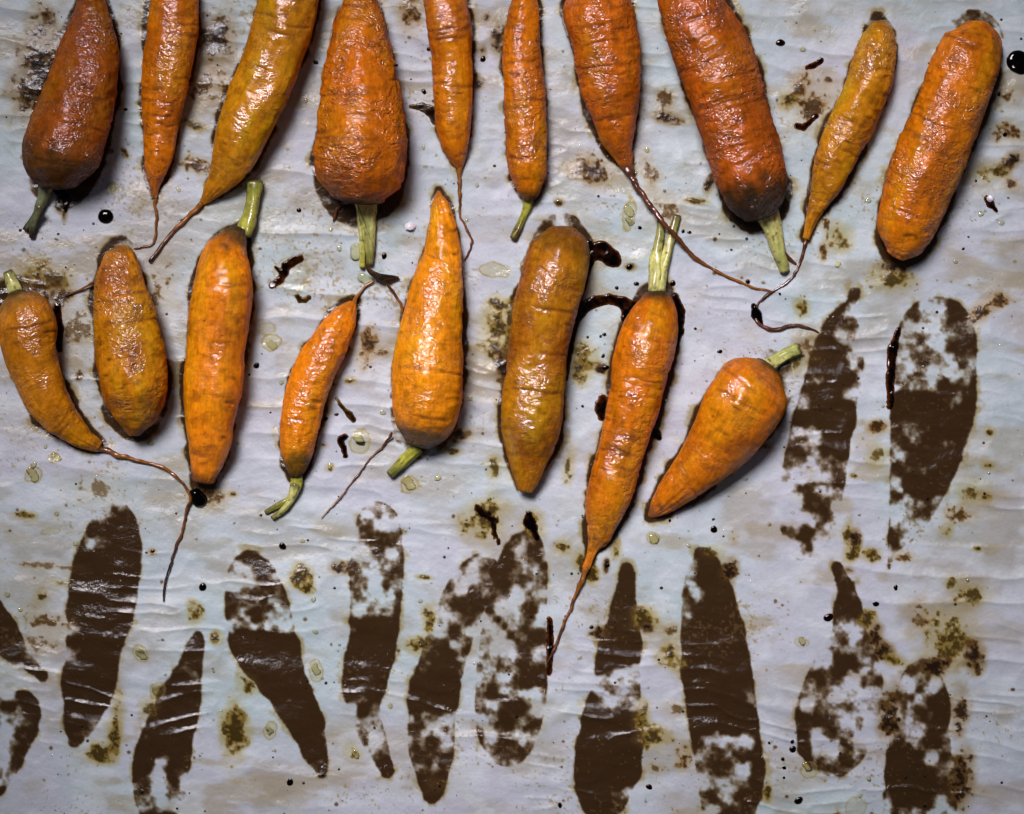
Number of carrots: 18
